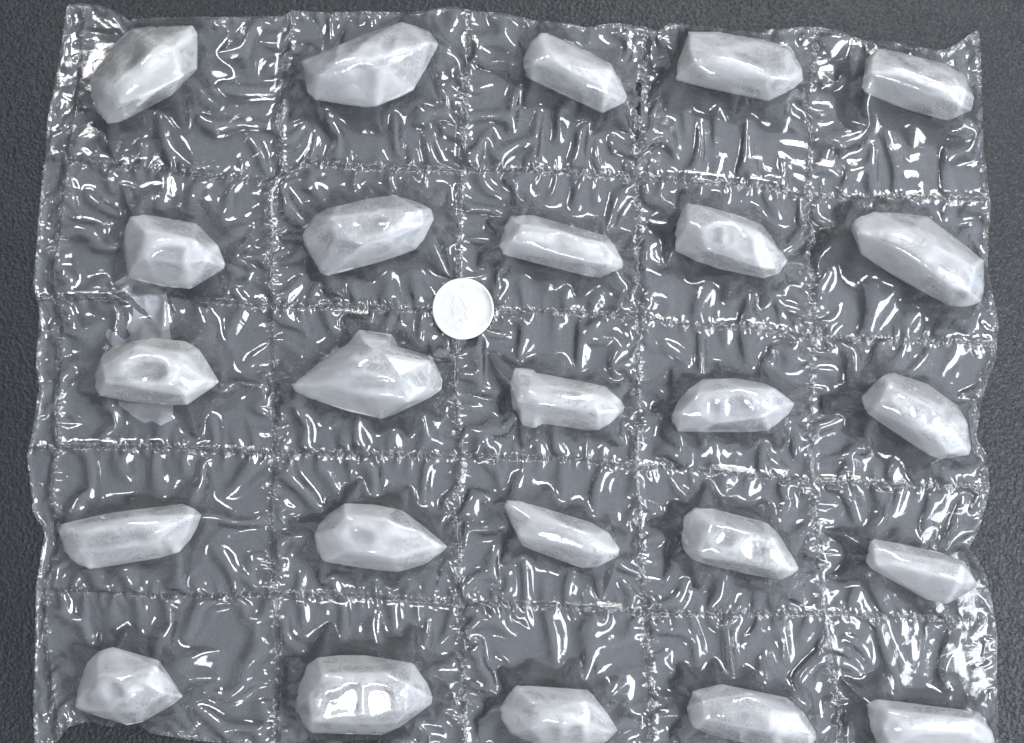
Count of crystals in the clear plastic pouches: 25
